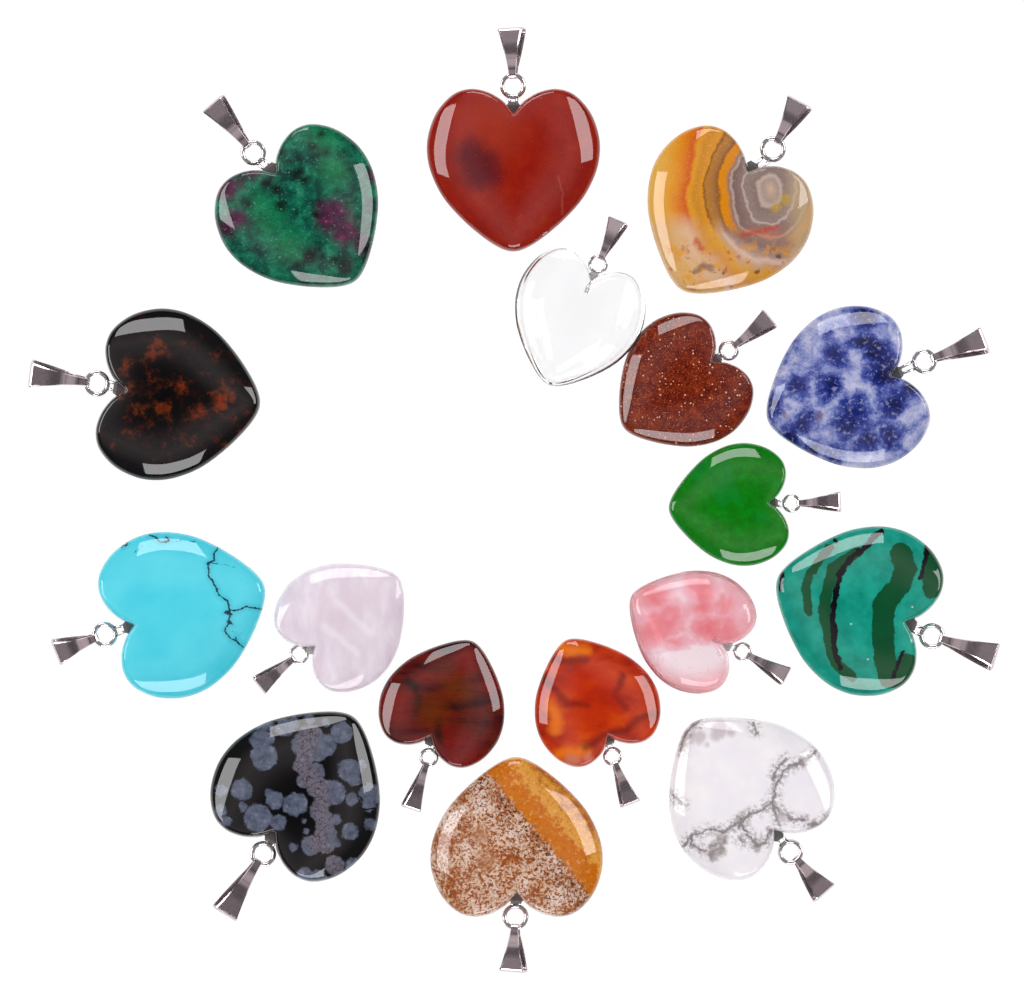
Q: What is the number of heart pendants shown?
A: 17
